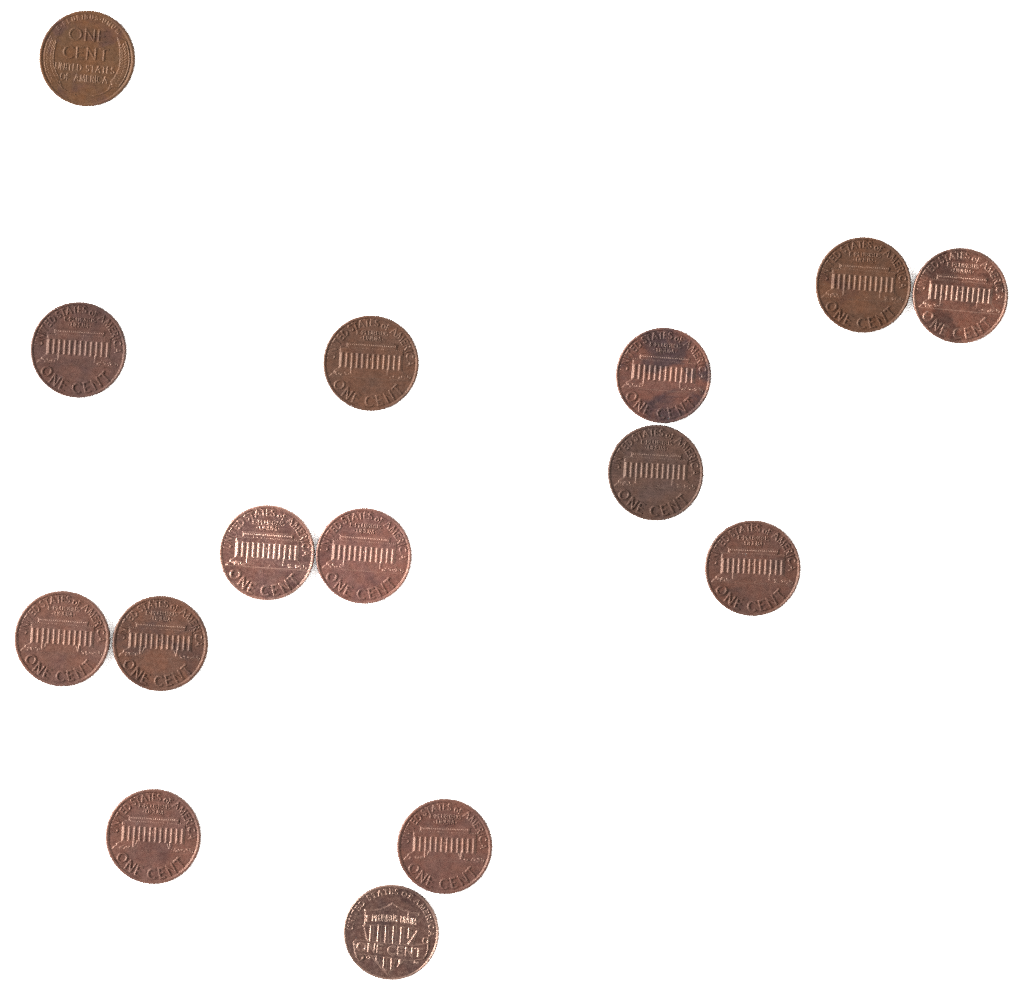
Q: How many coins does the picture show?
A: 15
